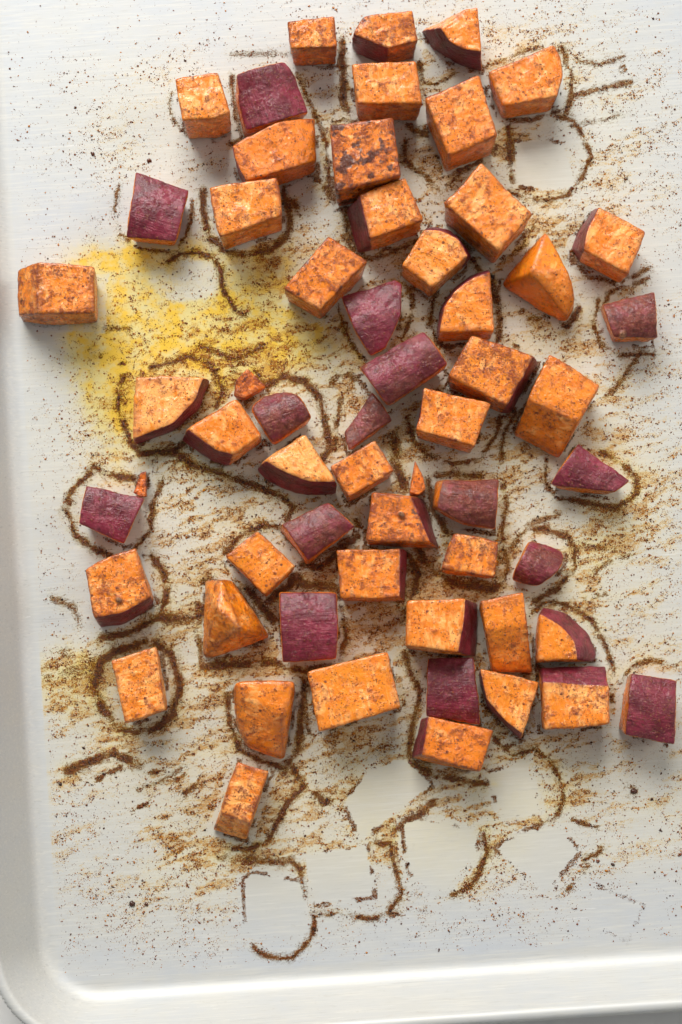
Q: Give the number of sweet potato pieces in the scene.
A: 59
